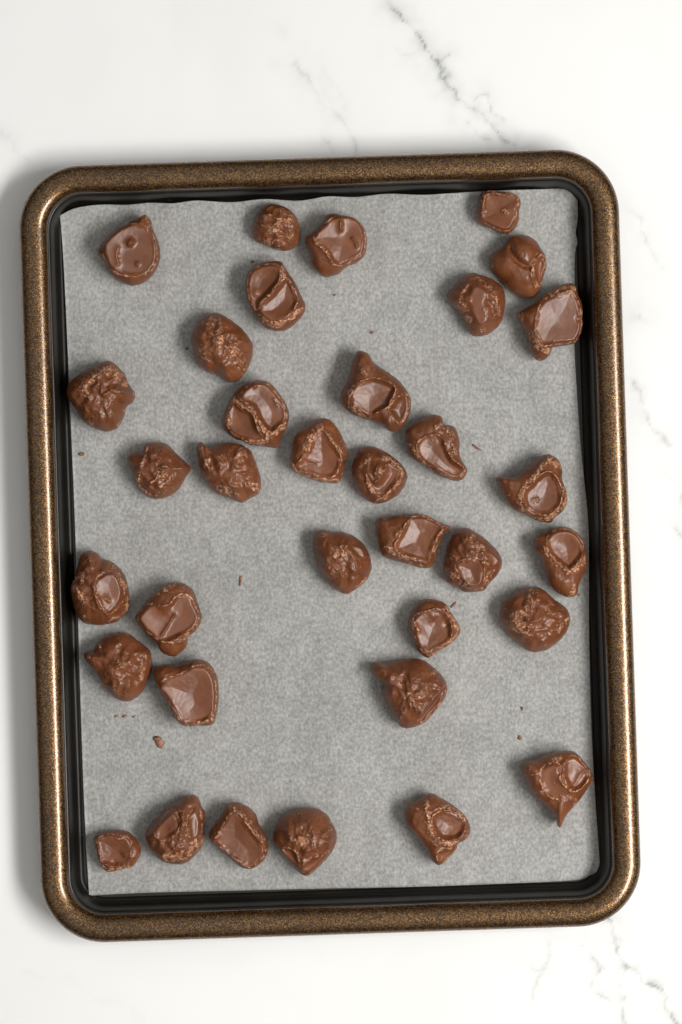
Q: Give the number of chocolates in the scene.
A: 35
